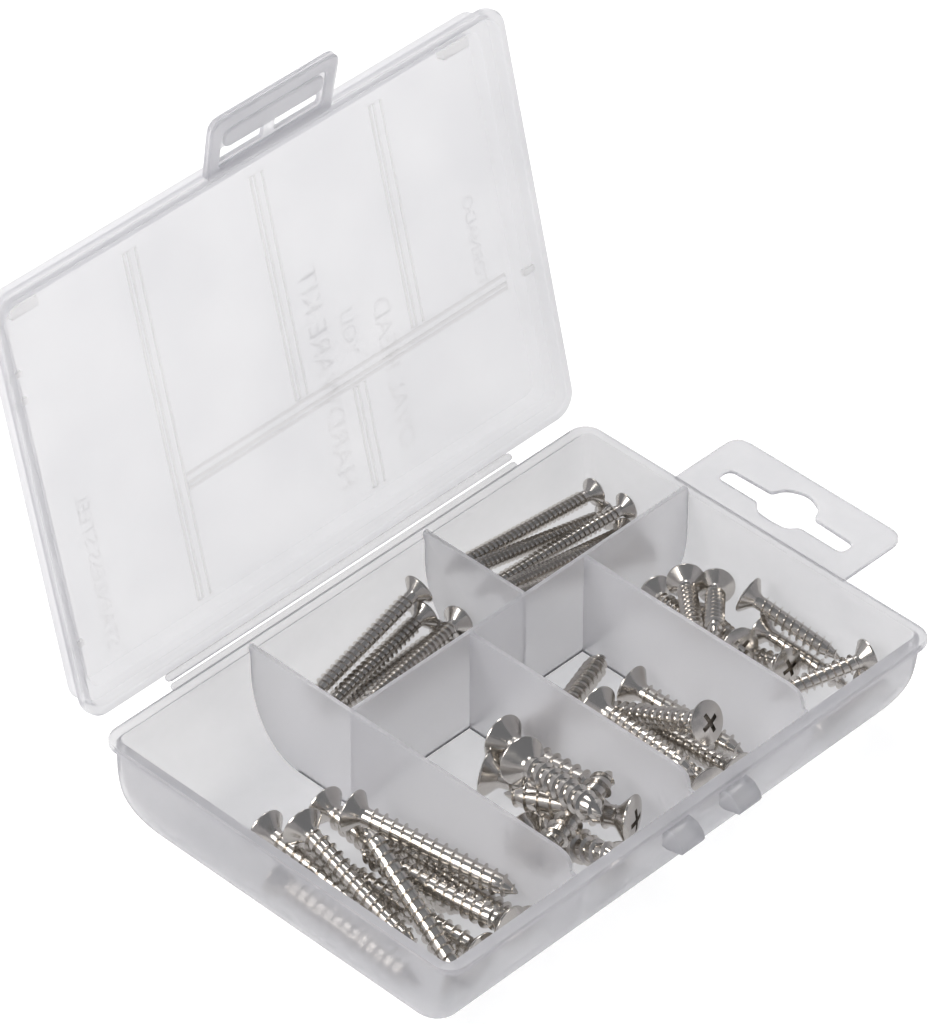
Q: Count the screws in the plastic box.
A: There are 41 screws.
